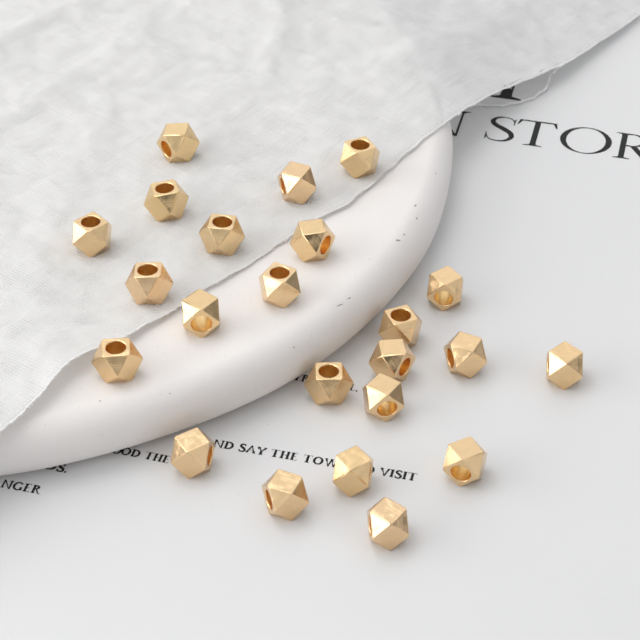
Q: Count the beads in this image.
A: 23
